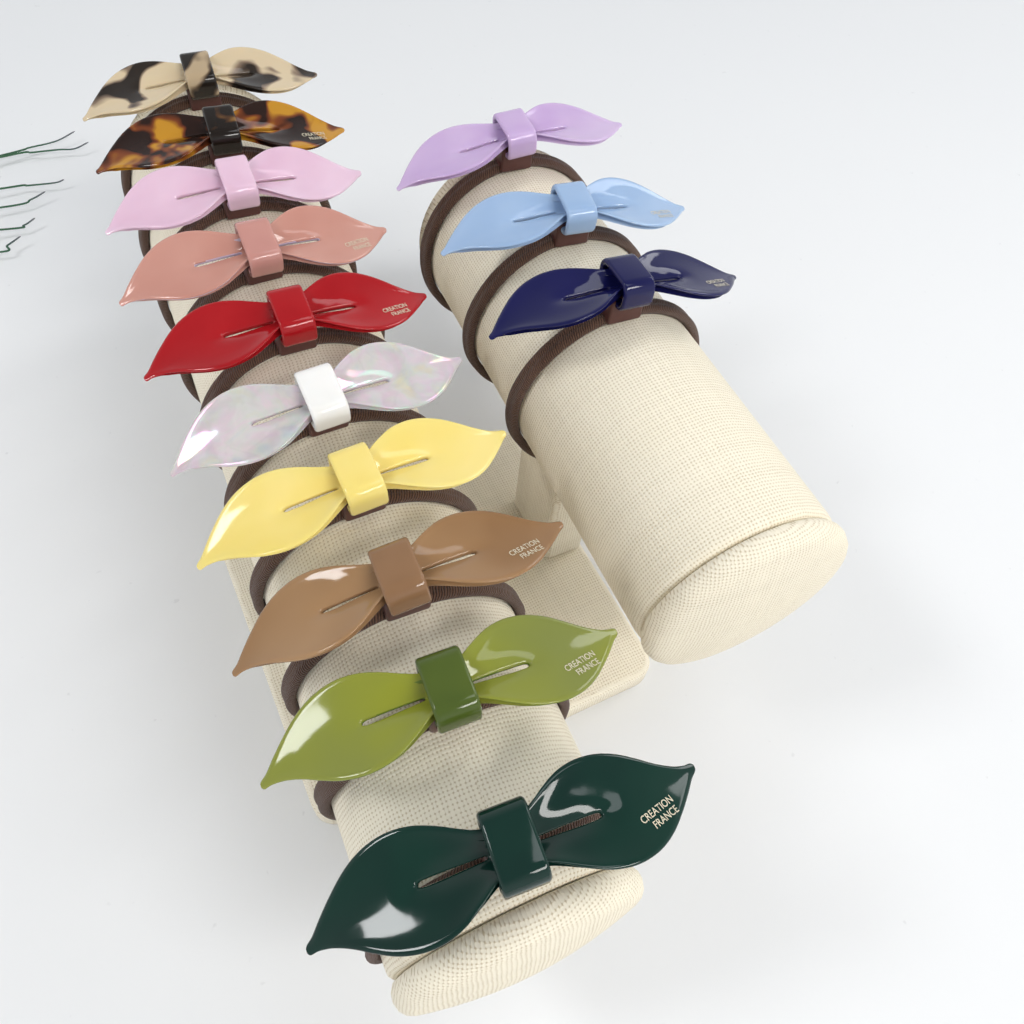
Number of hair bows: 13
